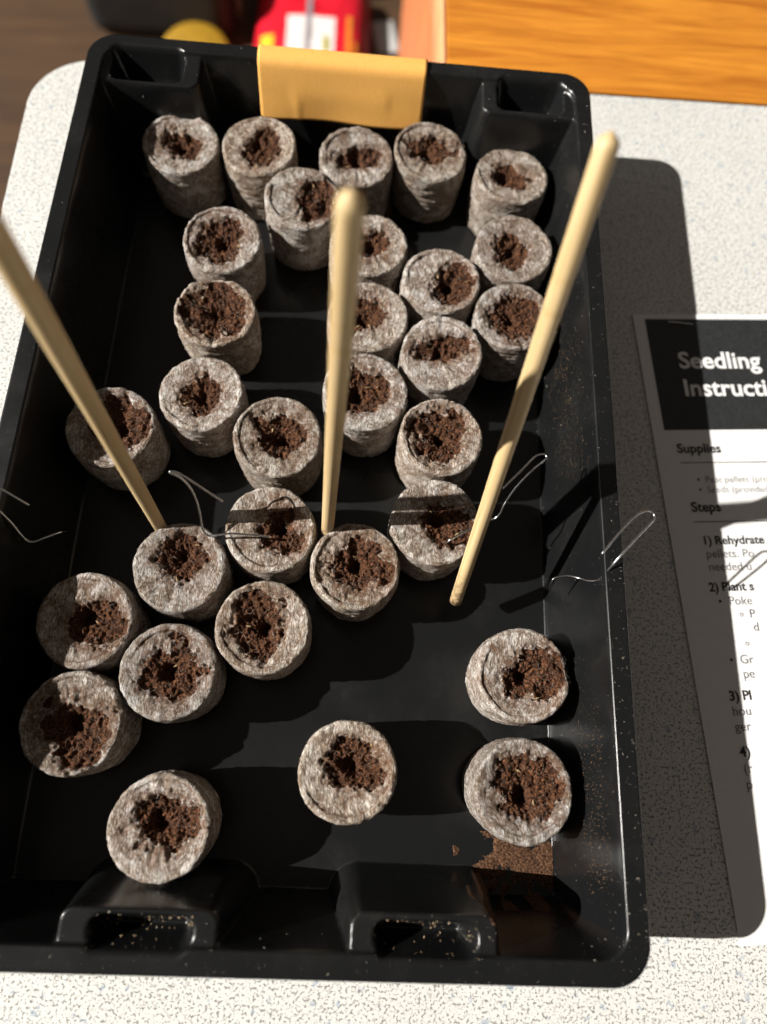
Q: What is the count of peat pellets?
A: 31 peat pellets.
